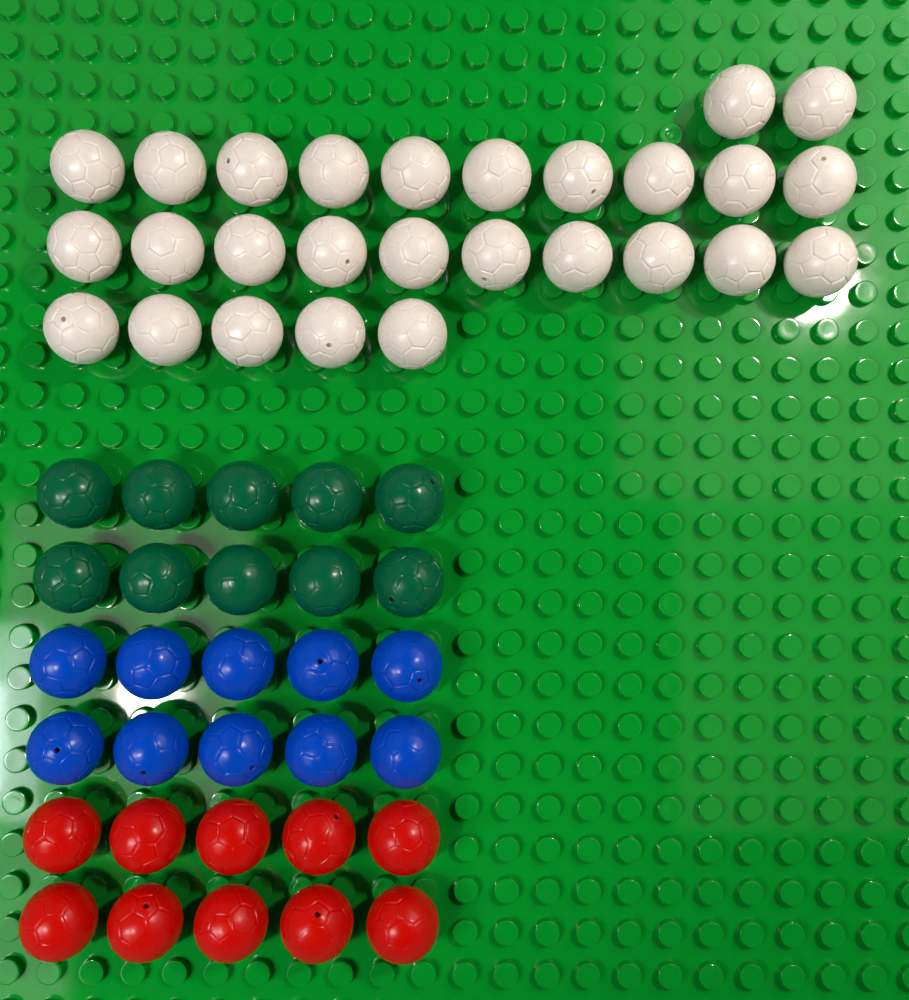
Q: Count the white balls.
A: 27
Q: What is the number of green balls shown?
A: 10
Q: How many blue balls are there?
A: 10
